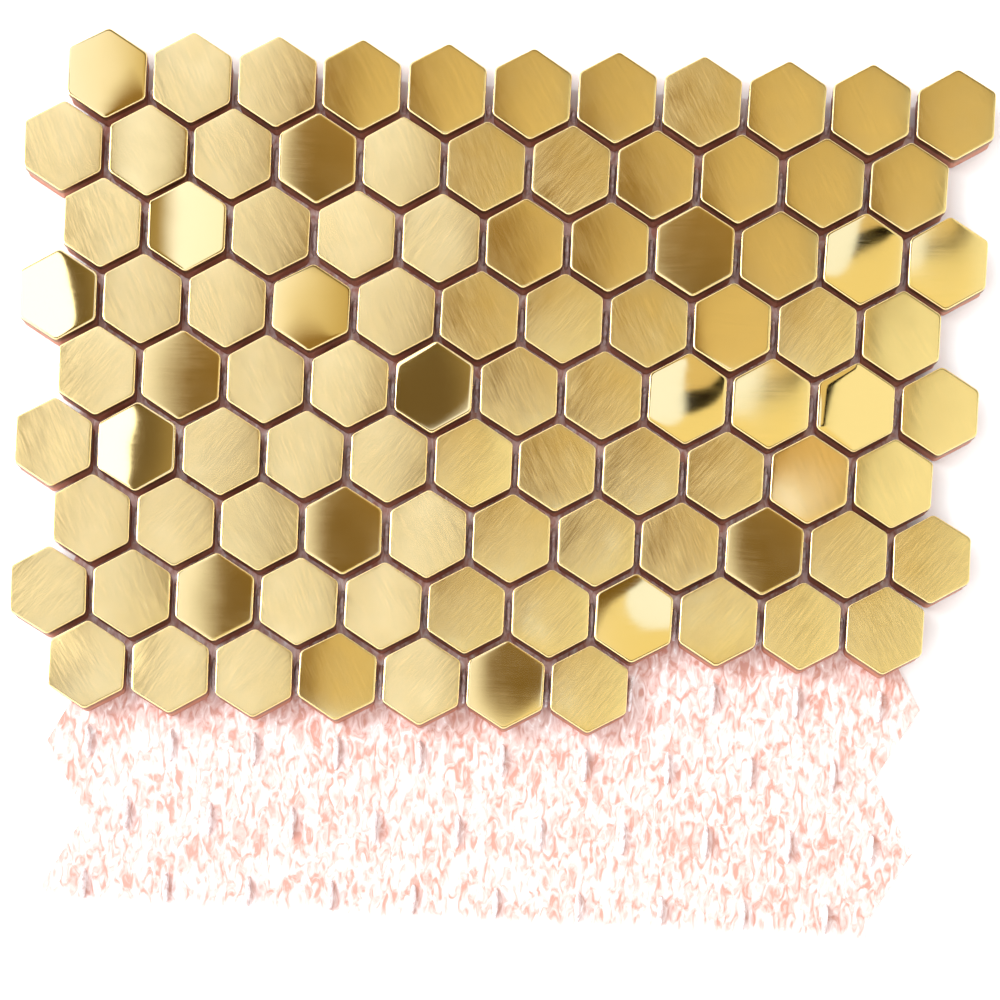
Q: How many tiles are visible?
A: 95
